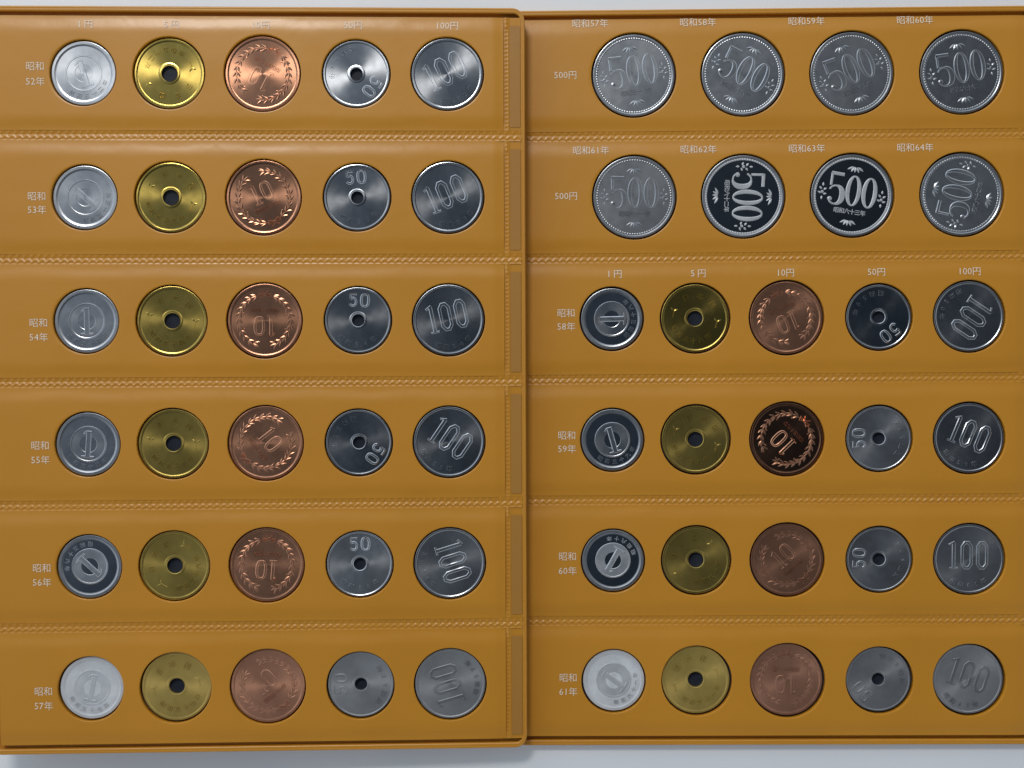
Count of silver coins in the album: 38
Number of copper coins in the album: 10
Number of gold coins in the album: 10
